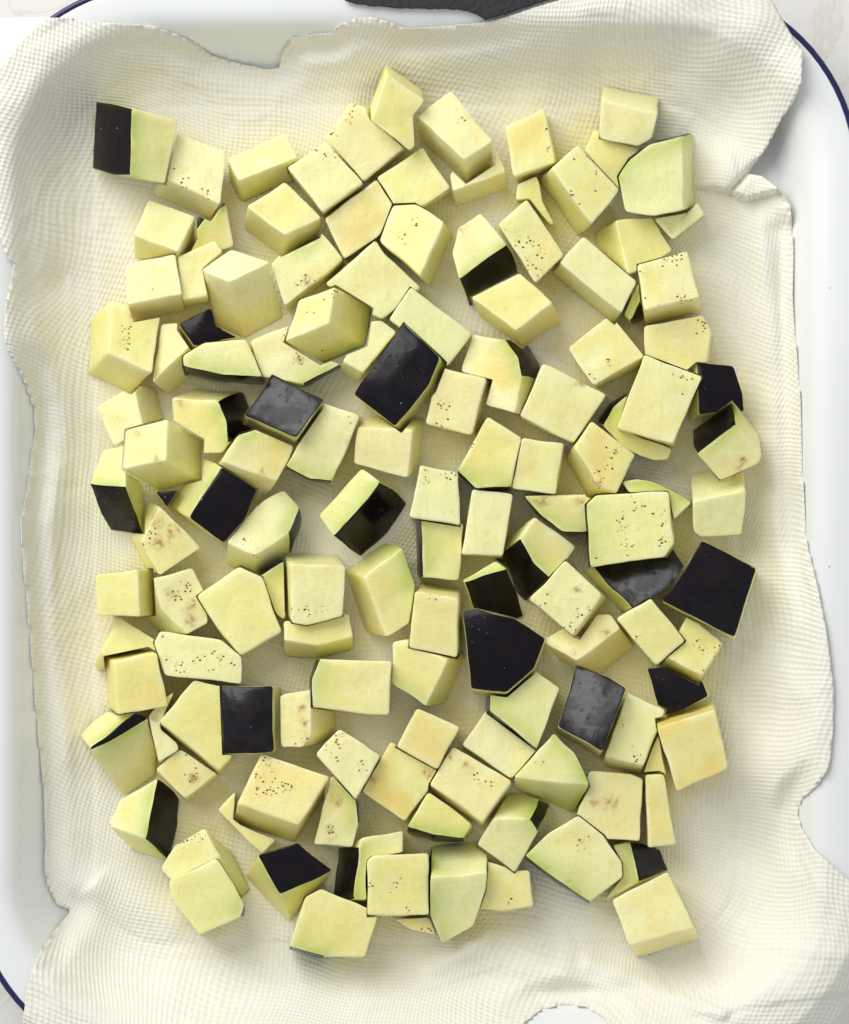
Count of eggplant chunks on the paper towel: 134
